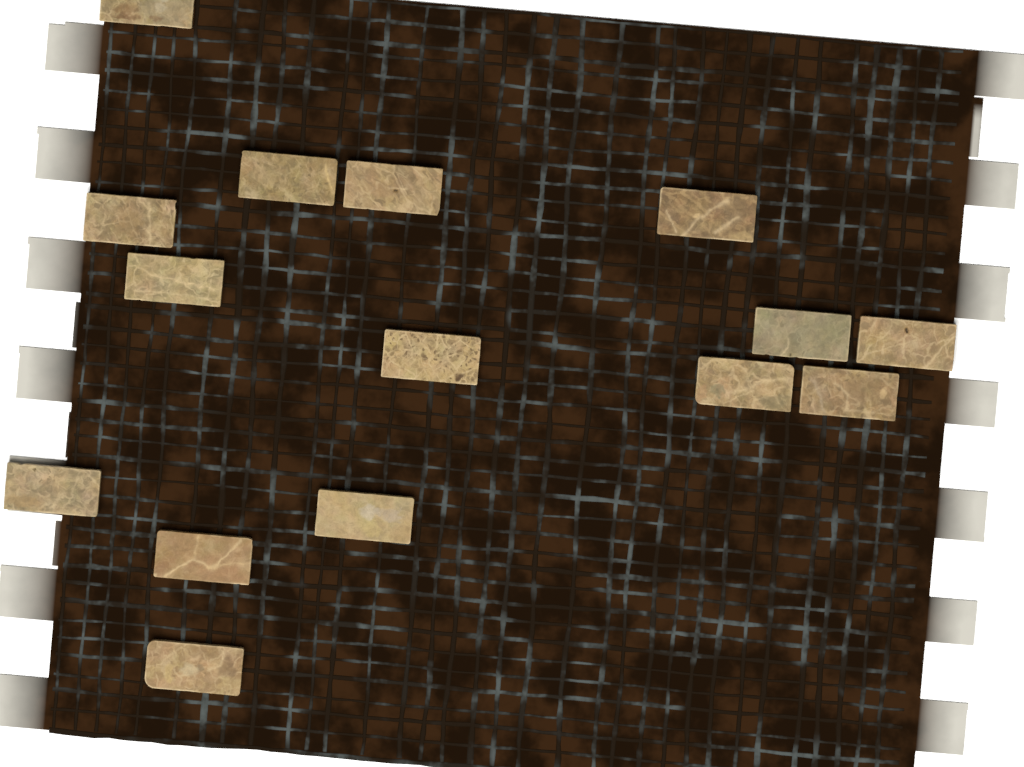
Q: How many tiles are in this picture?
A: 15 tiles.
